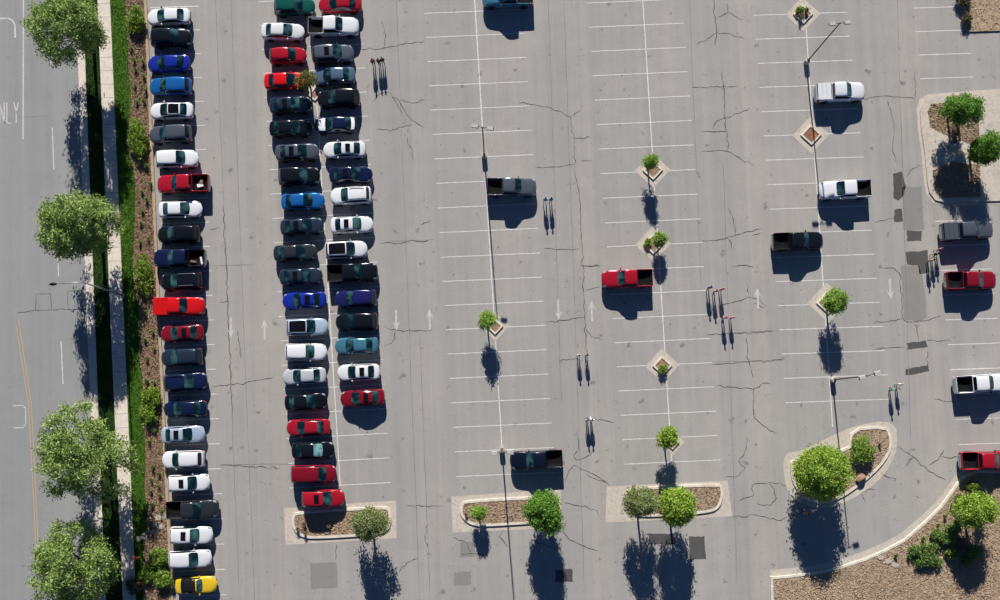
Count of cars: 56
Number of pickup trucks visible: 17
